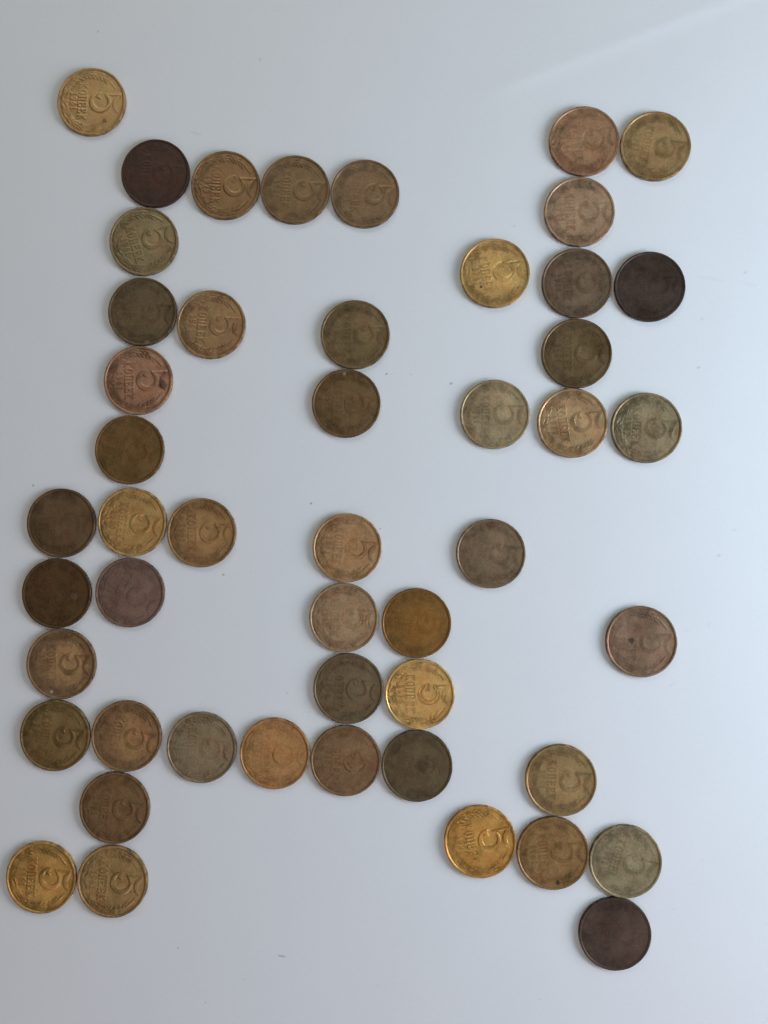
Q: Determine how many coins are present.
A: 49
